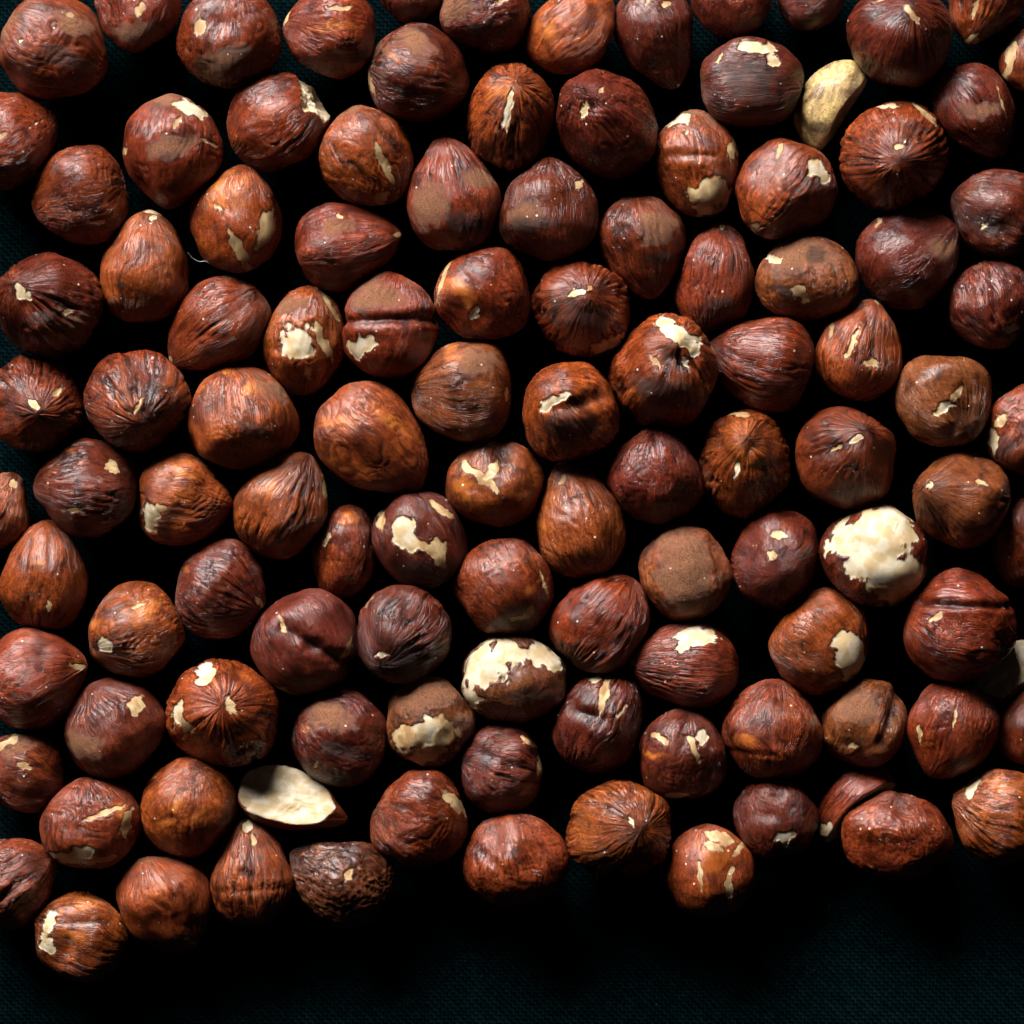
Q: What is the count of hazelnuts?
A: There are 112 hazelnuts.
